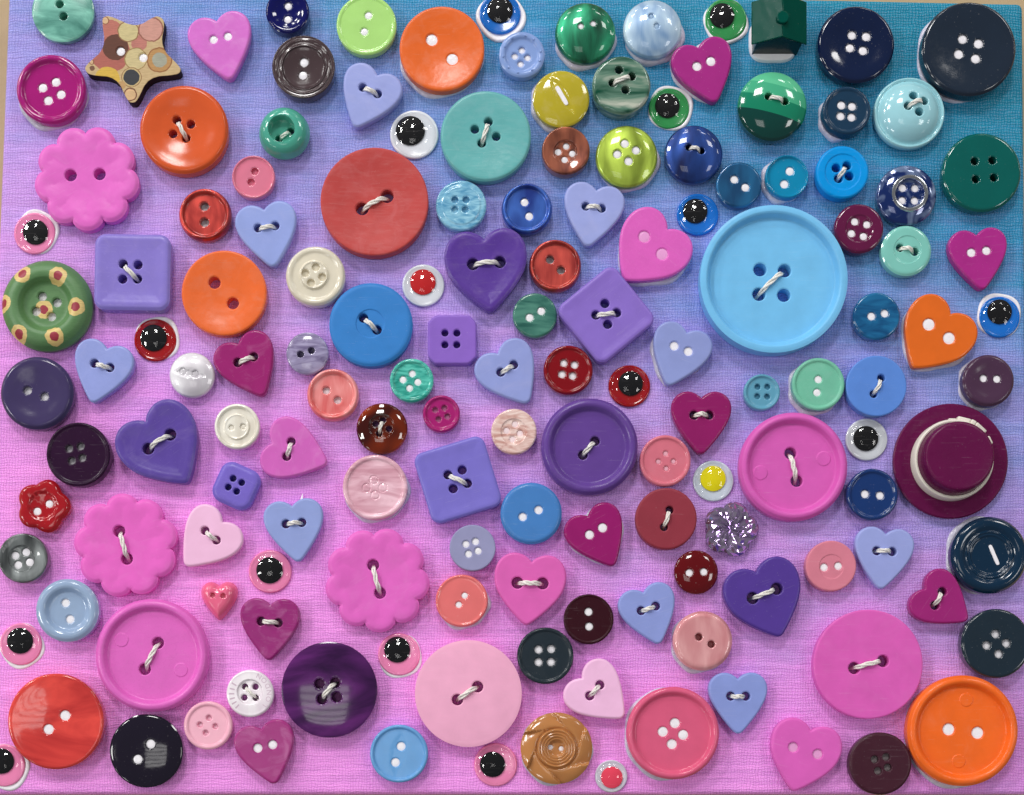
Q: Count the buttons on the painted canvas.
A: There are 128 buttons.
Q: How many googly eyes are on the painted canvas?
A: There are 18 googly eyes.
